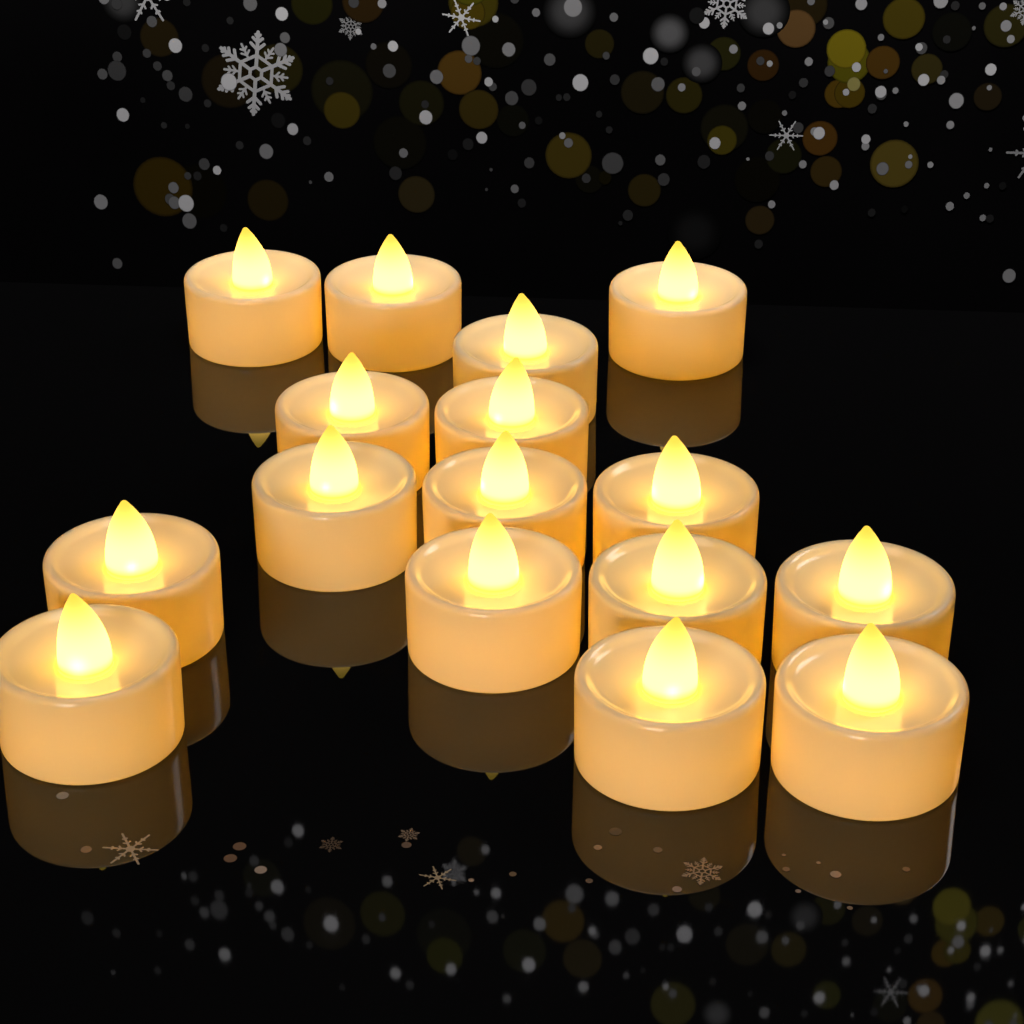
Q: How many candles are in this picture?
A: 16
